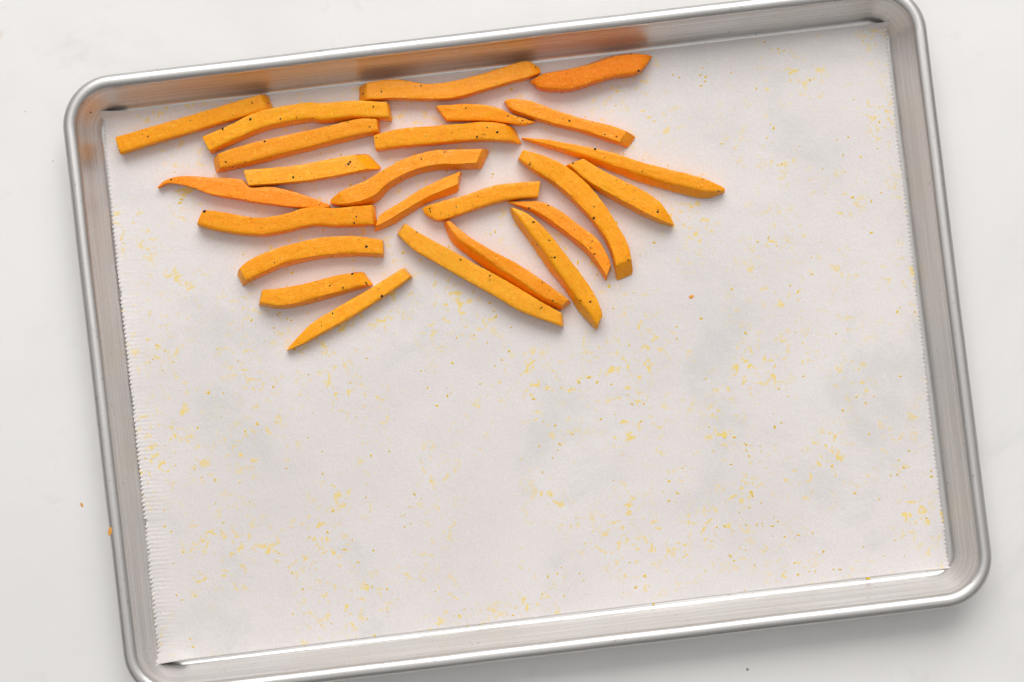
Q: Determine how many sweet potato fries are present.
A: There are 24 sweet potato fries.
